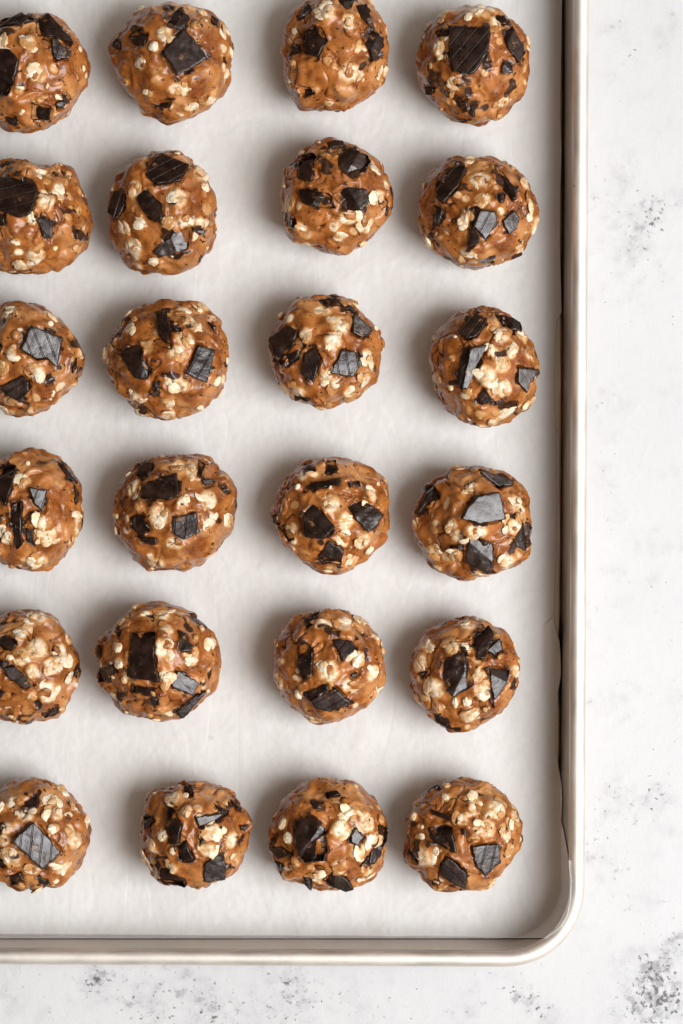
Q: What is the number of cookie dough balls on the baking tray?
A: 24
